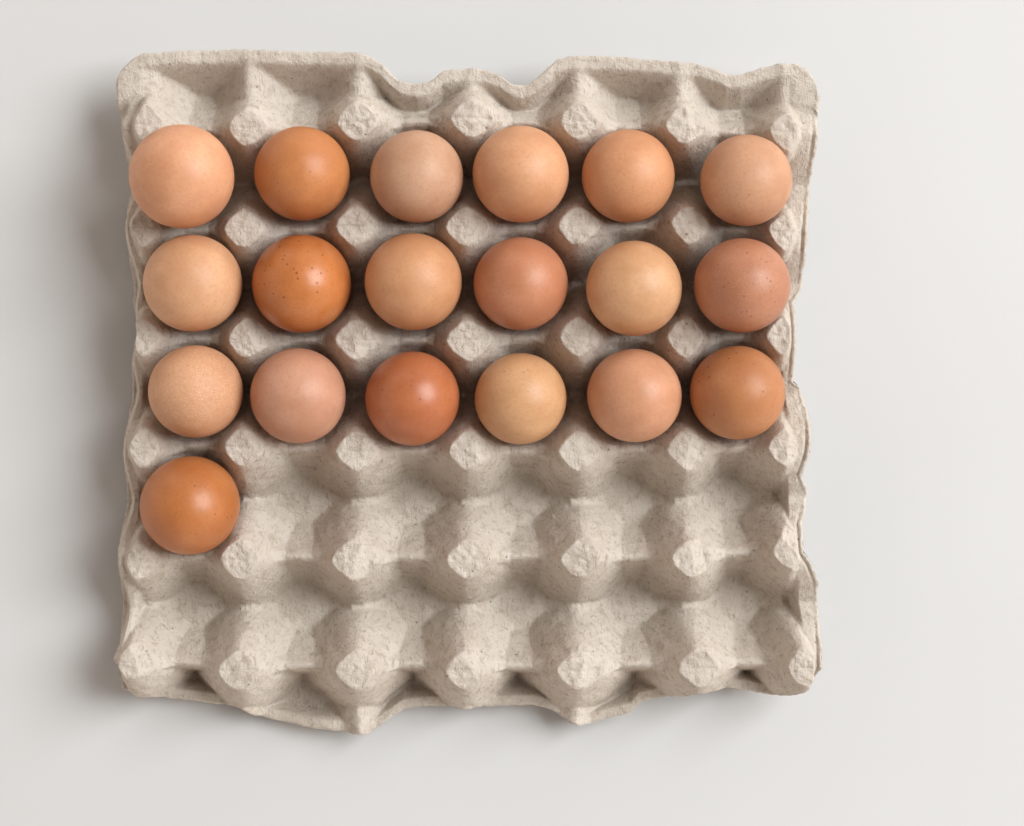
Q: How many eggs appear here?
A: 19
